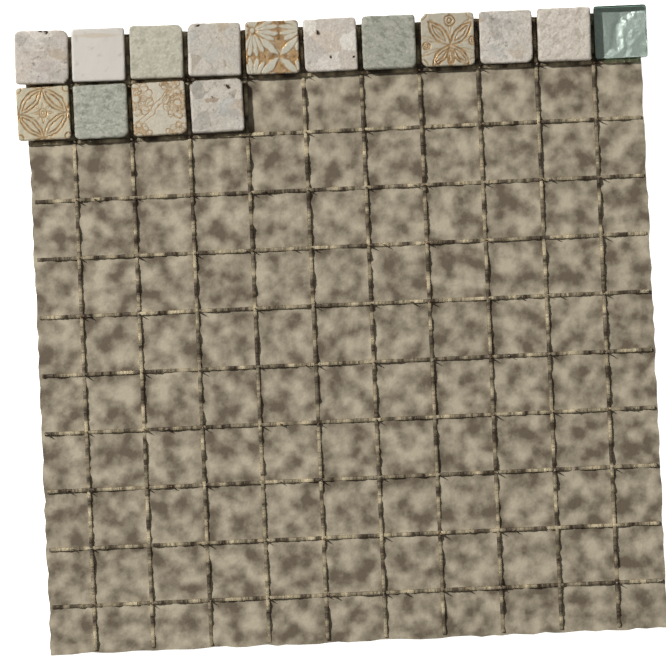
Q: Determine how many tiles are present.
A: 15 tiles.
